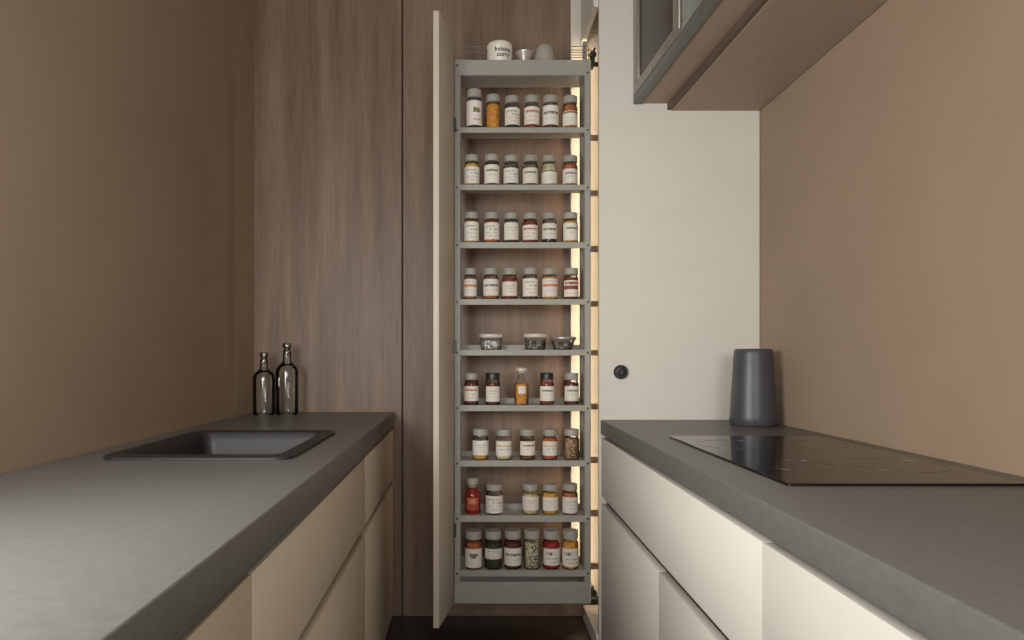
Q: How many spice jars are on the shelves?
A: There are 43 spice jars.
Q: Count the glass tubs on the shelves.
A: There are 3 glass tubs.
